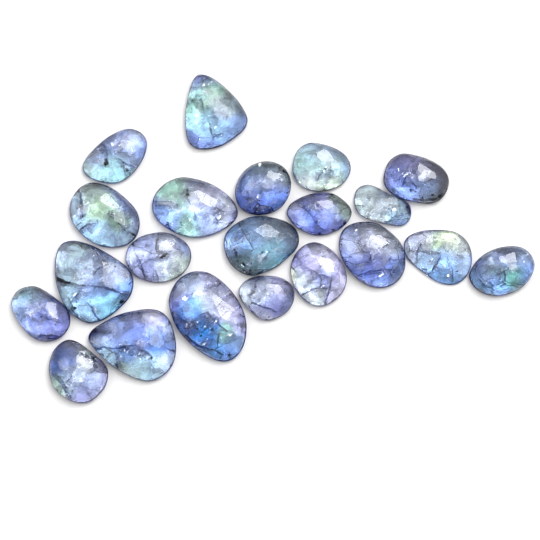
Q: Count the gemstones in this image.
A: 21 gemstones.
